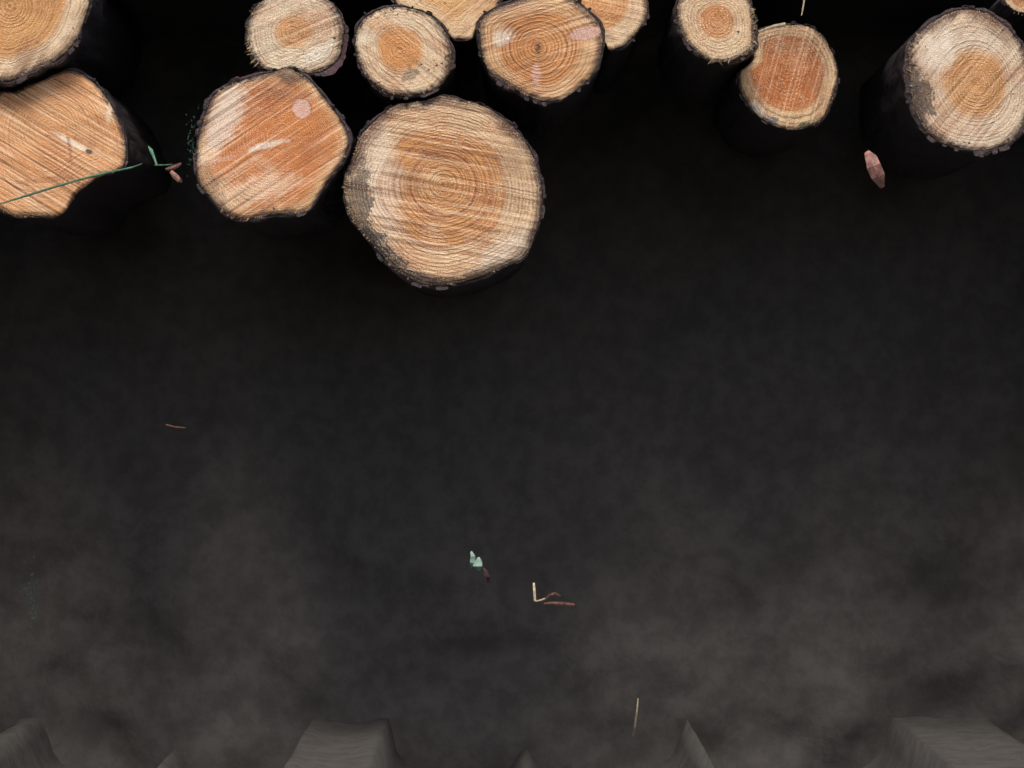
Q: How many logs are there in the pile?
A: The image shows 13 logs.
